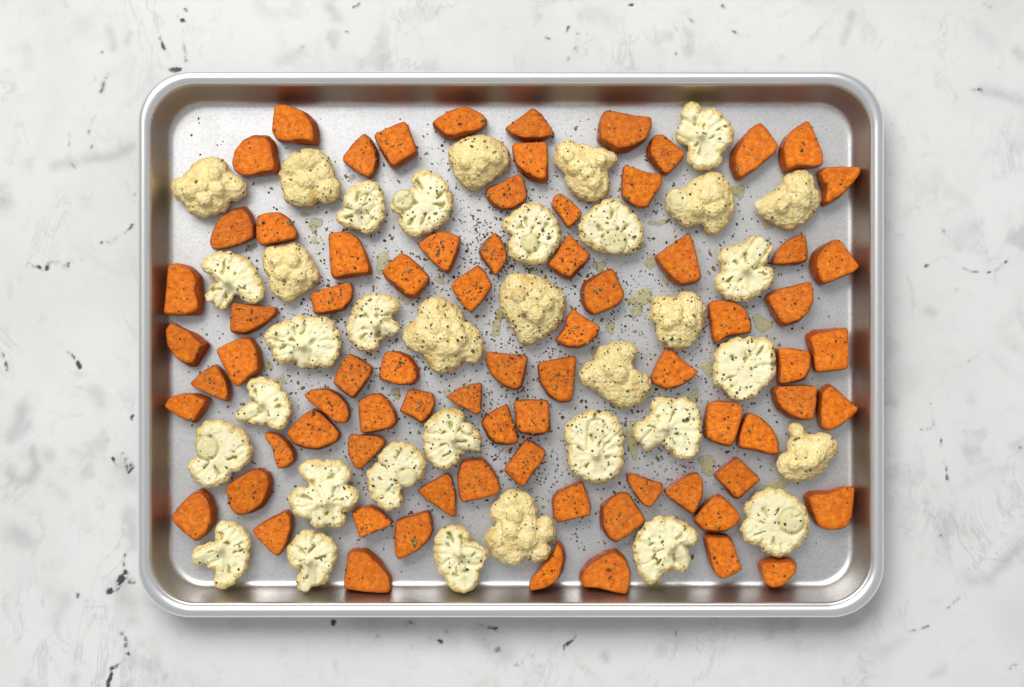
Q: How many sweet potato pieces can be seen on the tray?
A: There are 77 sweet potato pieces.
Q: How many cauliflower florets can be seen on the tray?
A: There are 35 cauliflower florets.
